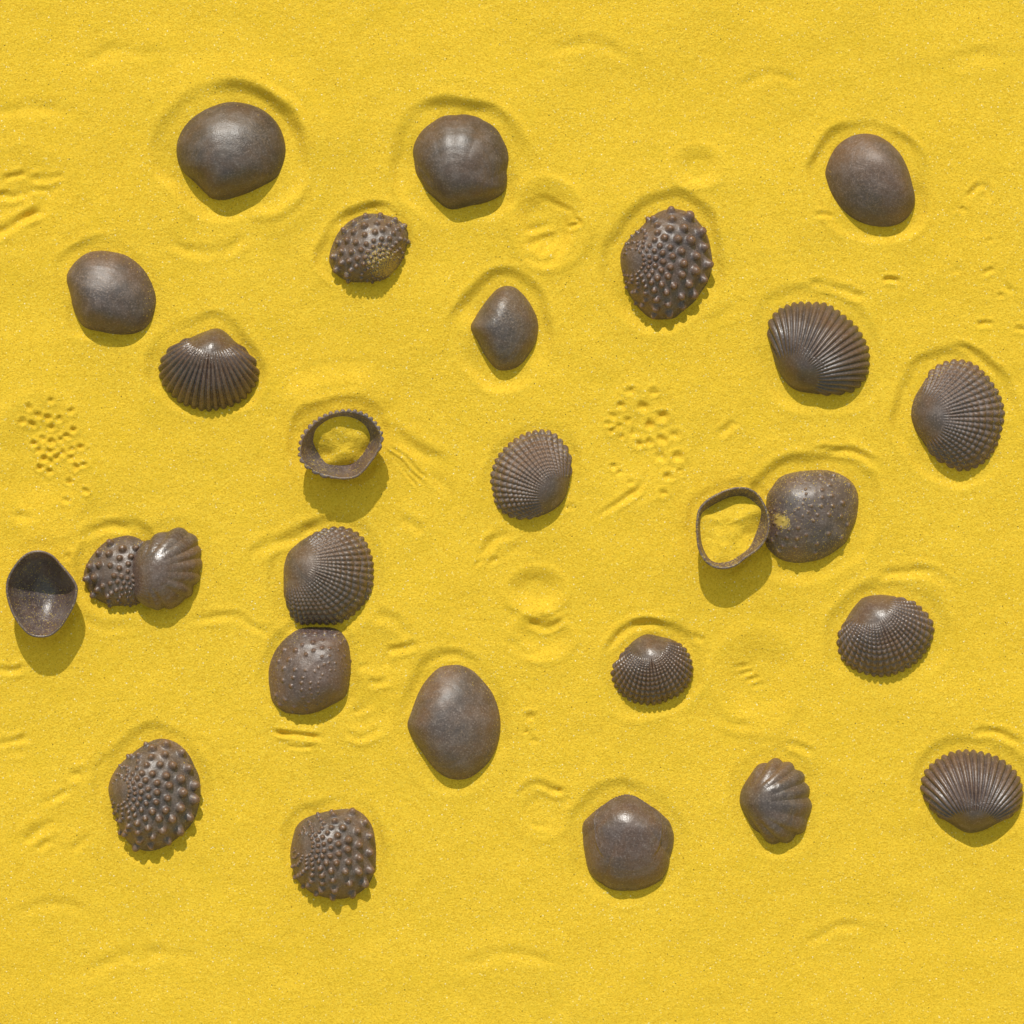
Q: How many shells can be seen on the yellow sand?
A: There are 27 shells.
